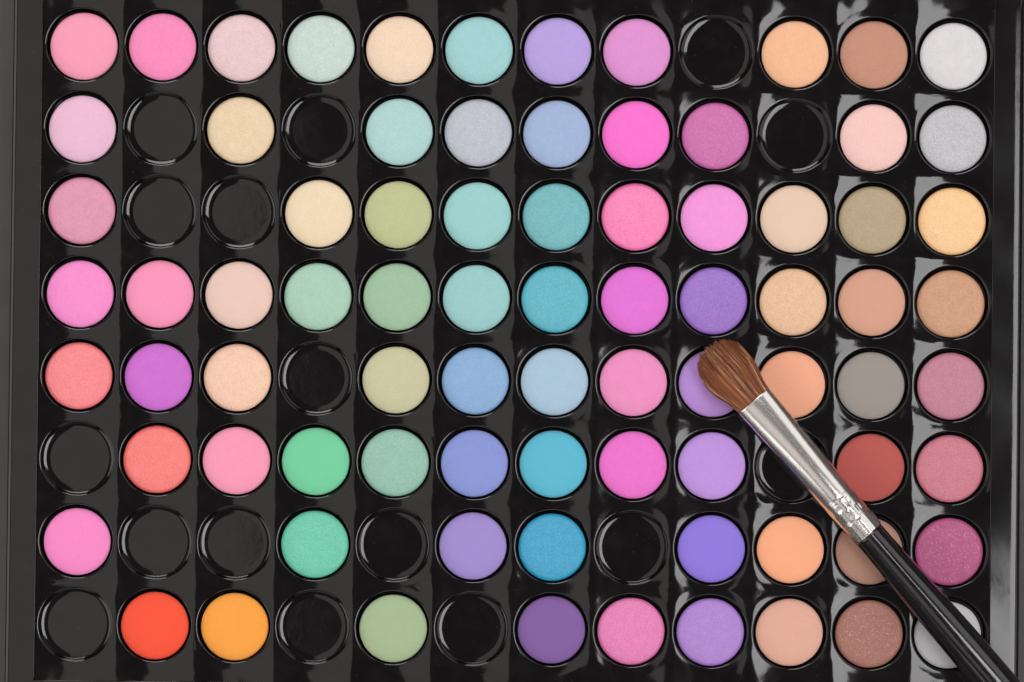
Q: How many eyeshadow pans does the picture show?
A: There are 80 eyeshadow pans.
